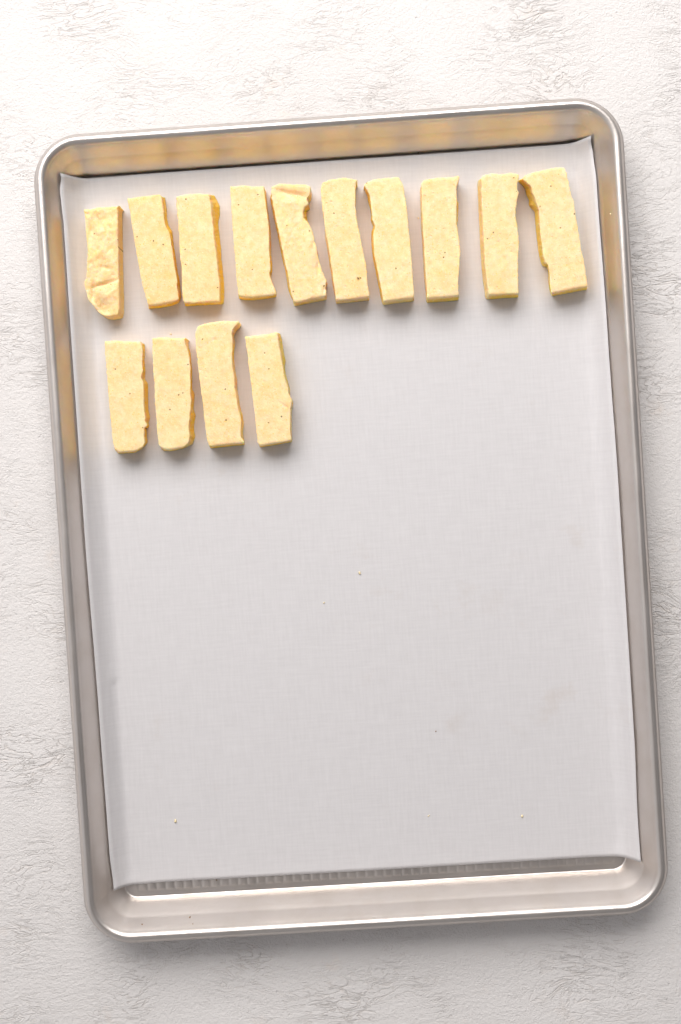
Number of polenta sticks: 14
